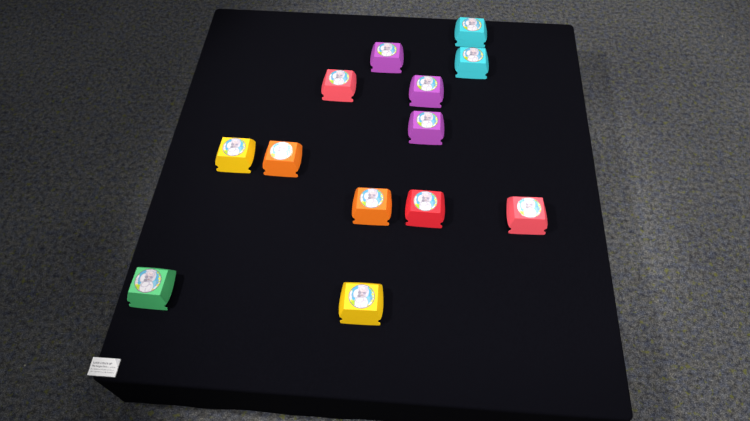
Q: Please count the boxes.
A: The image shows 13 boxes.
